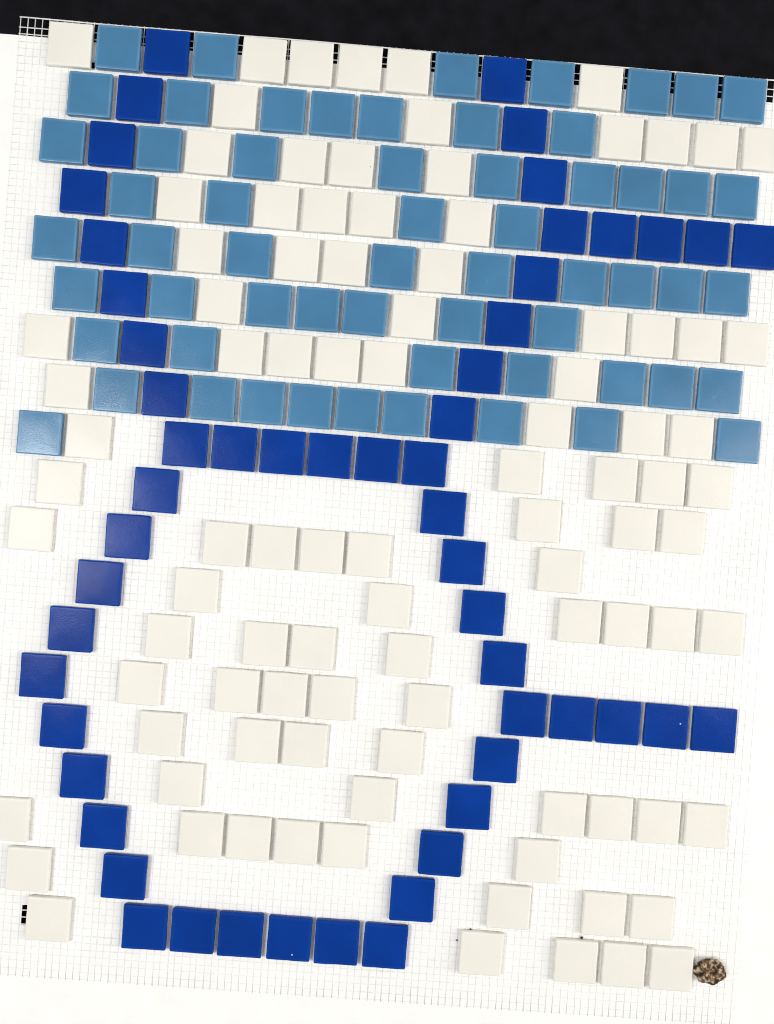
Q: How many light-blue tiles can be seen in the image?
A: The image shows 60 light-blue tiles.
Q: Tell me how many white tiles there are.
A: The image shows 96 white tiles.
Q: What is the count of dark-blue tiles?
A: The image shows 54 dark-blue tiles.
